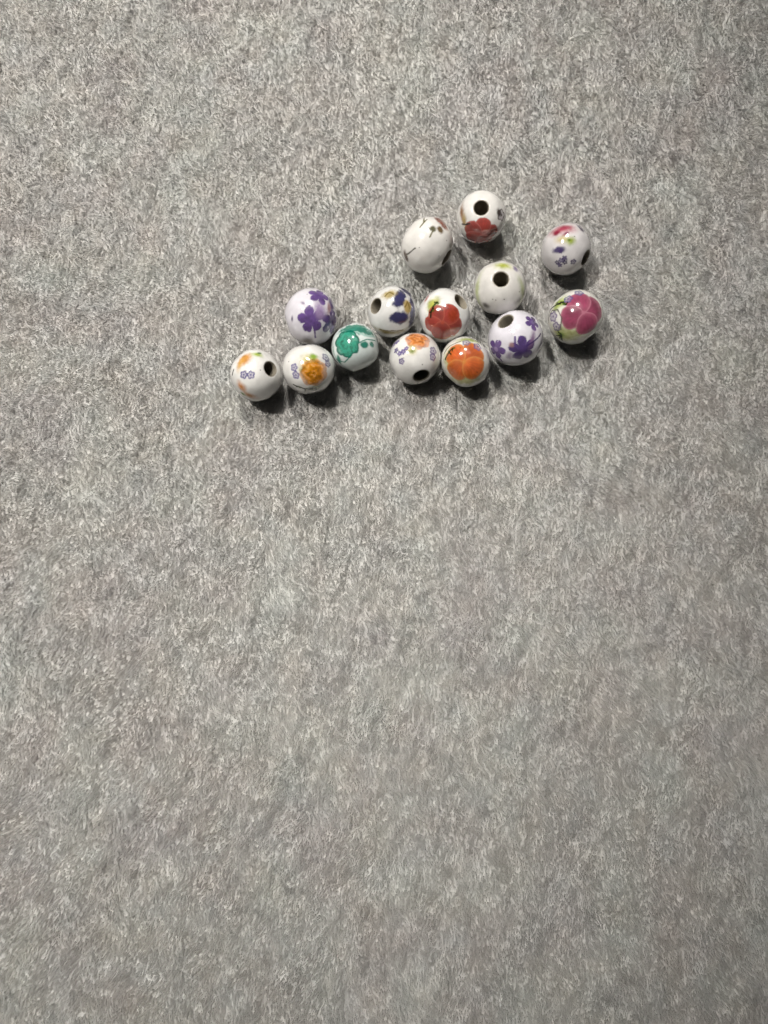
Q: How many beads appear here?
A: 14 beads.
